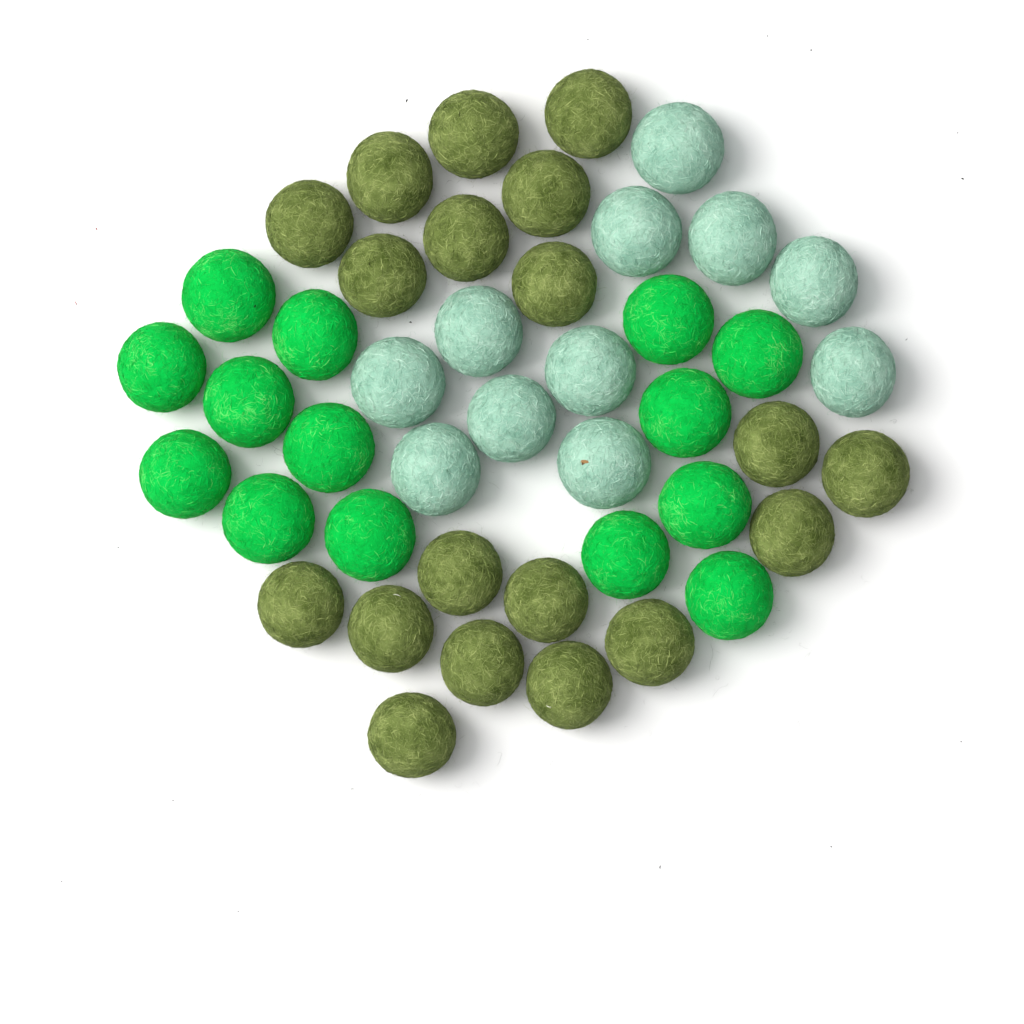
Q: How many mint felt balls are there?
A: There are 11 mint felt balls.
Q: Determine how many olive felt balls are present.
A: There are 19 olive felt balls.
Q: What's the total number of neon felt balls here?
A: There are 14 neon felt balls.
